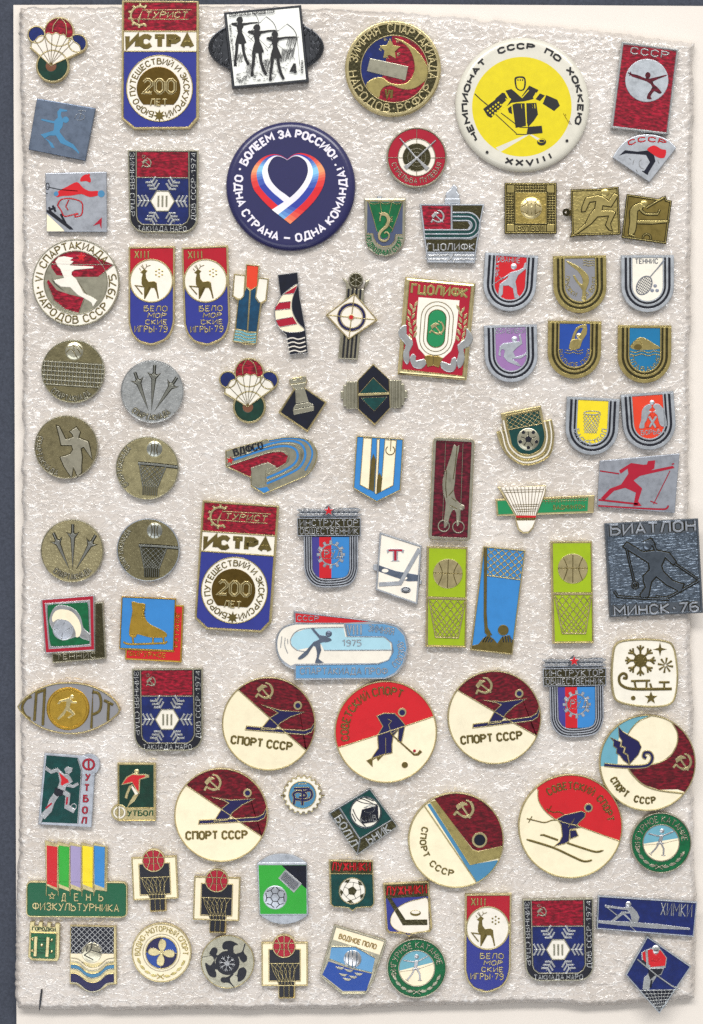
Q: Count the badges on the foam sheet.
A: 90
